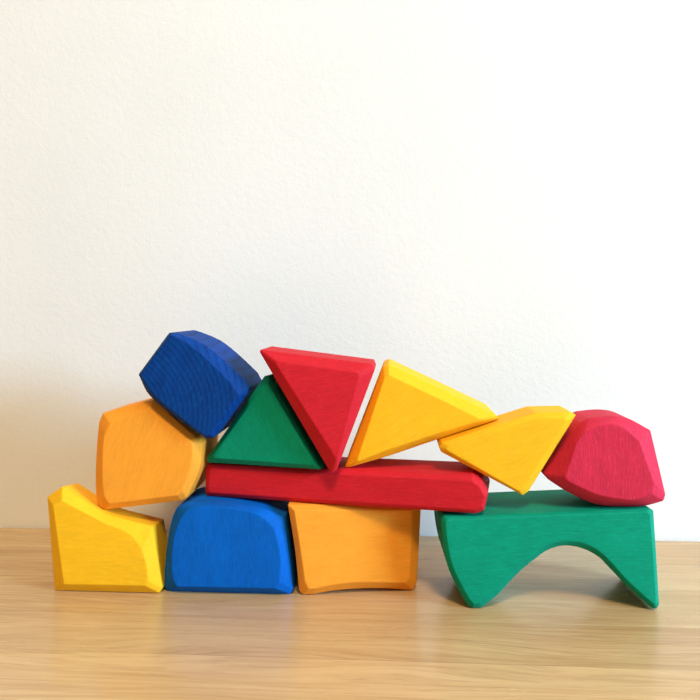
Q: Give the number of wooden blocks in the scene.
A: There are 12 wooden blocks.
